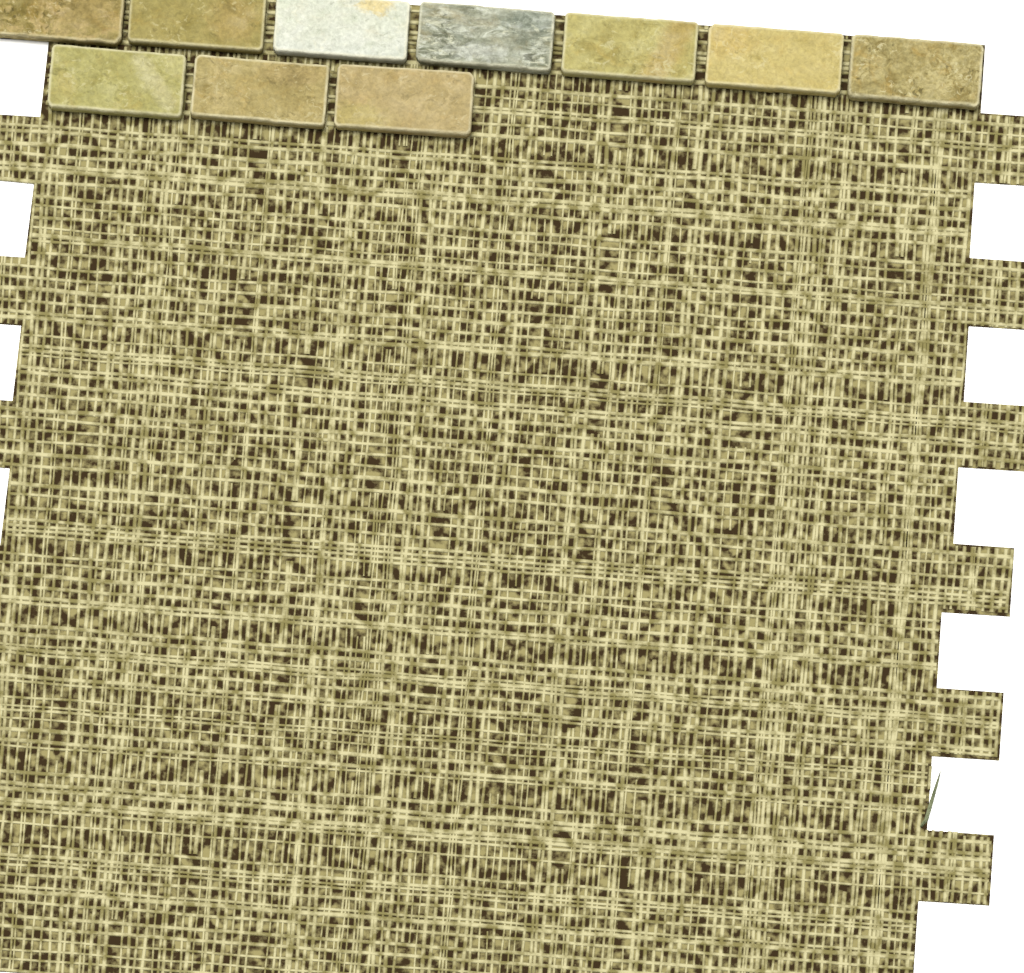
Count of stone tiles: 10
